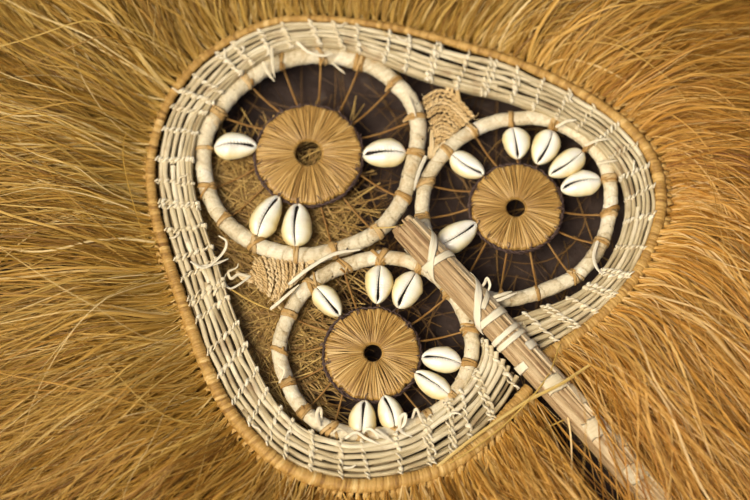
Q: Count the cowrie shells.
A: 17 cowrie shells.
